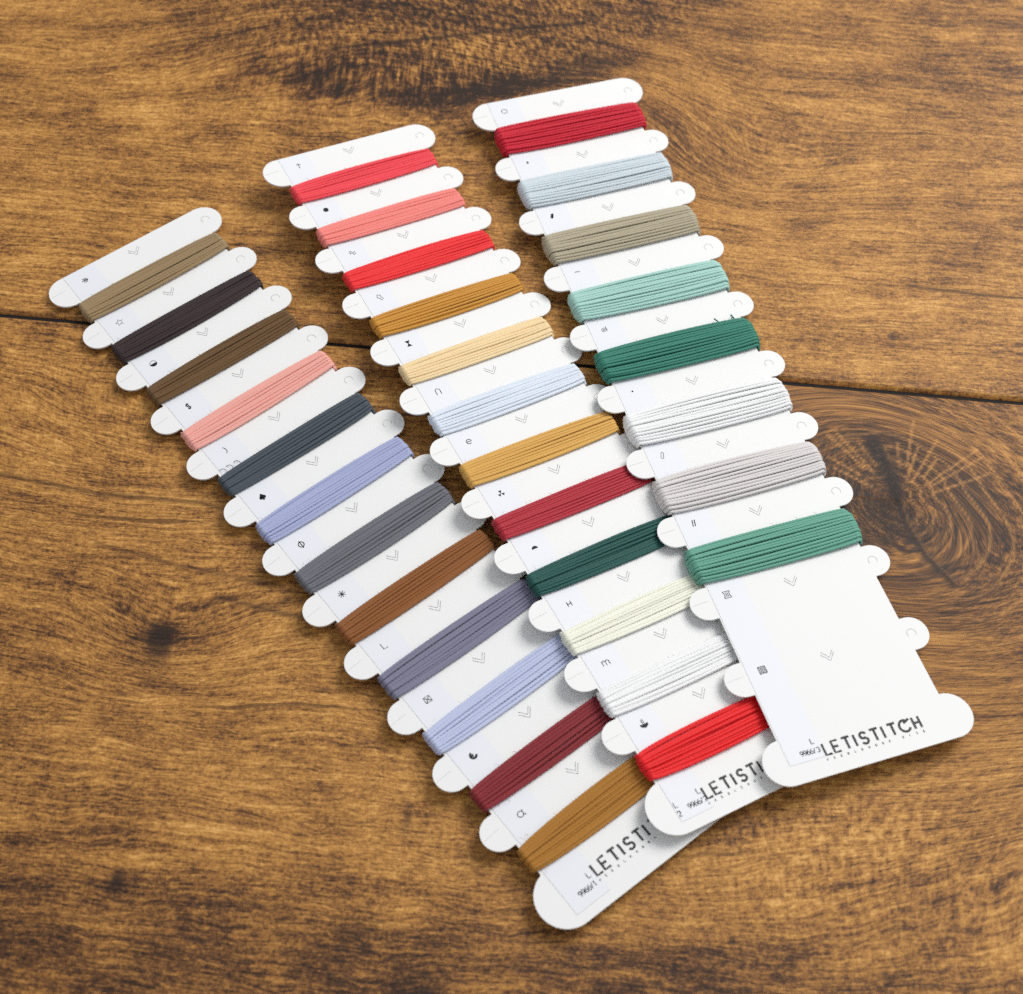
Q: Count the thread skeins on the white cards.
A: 32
